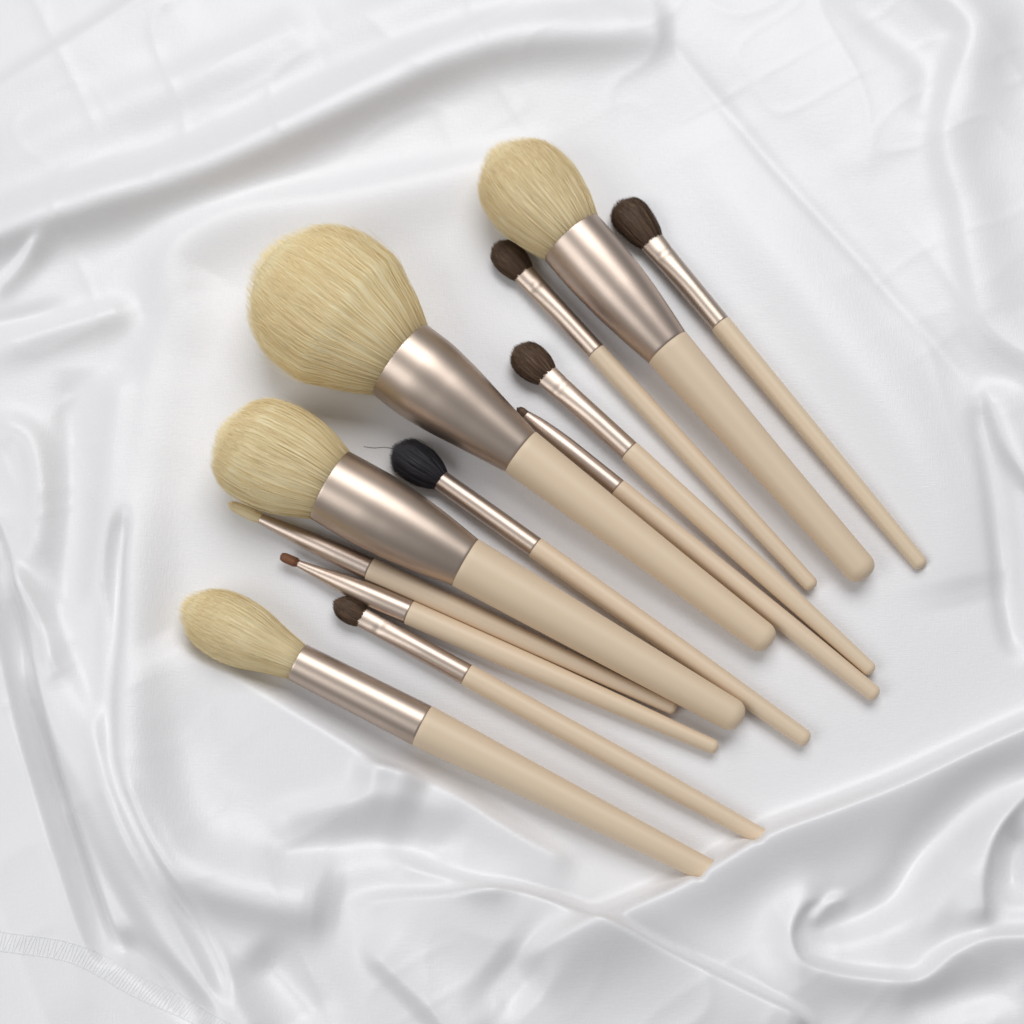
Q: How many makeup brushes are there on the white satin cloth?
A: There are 12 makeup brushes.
